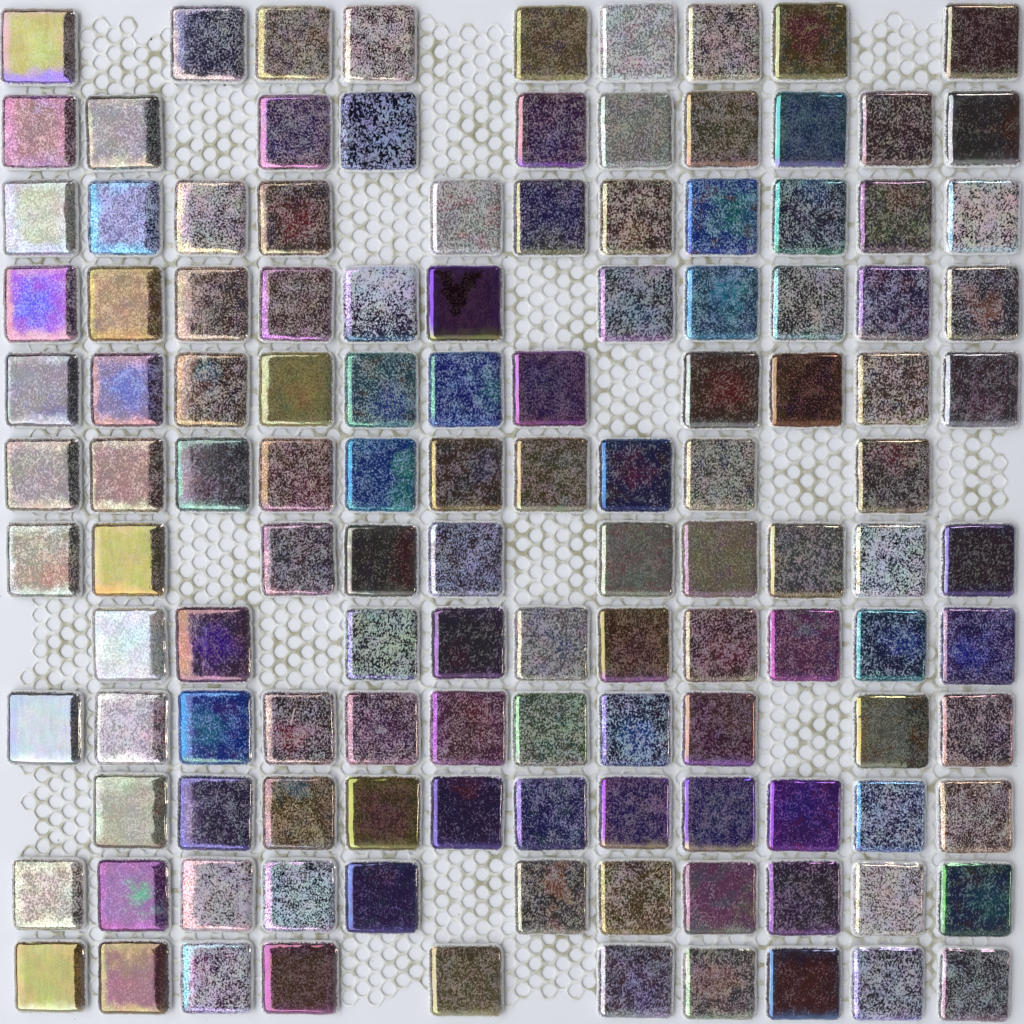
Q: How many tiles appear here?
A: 125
